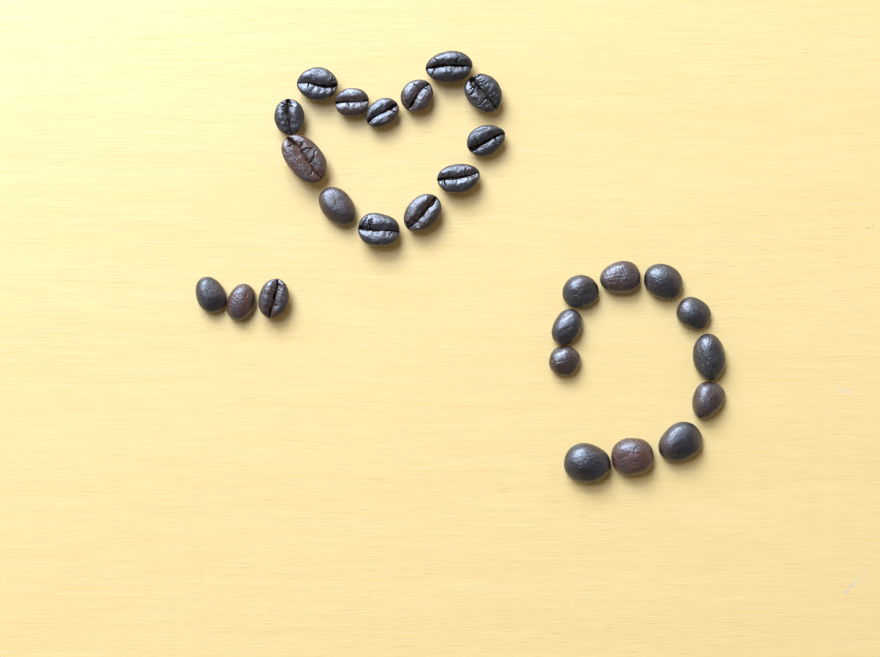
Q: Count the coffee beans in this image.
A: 27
